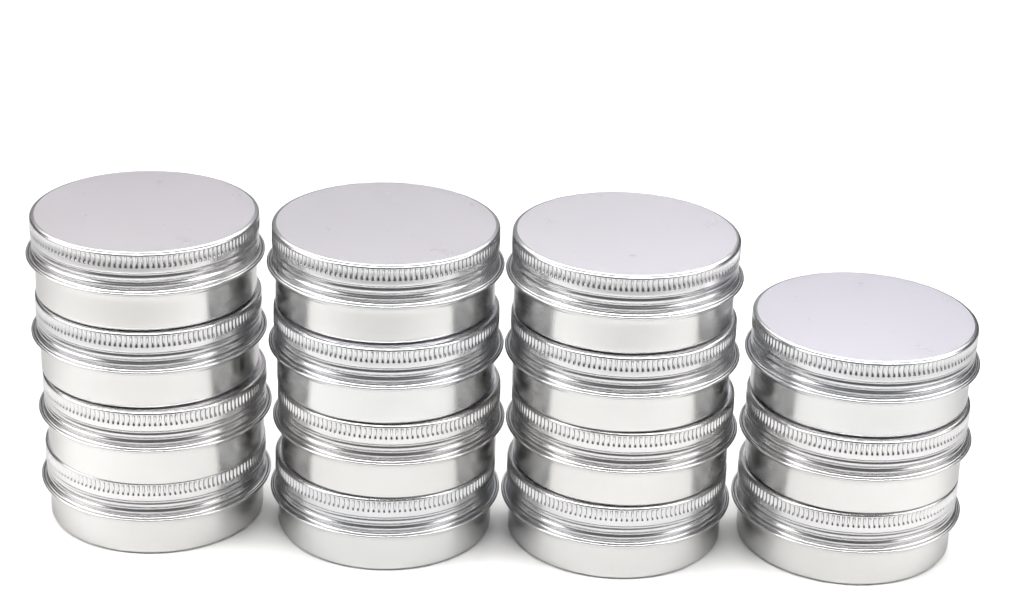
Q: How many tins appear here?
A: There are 15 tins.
